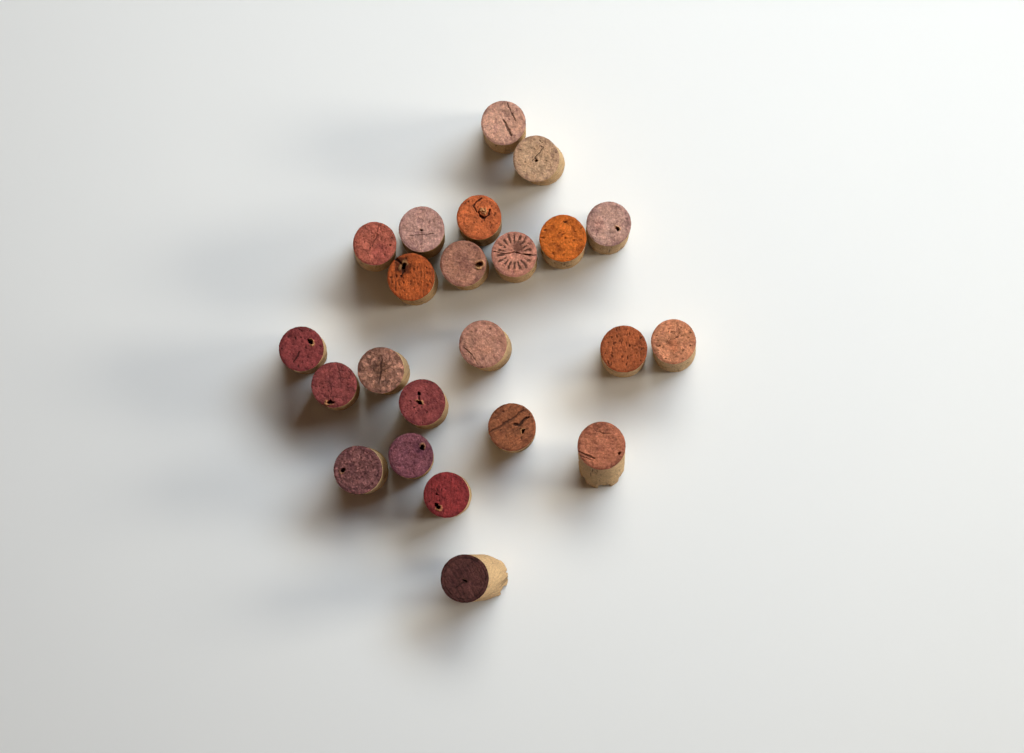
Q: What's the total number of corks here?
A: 23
